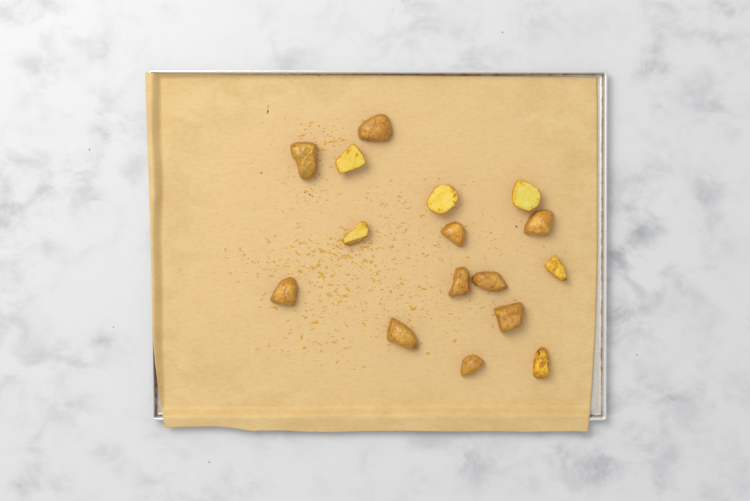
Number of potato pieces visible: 16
